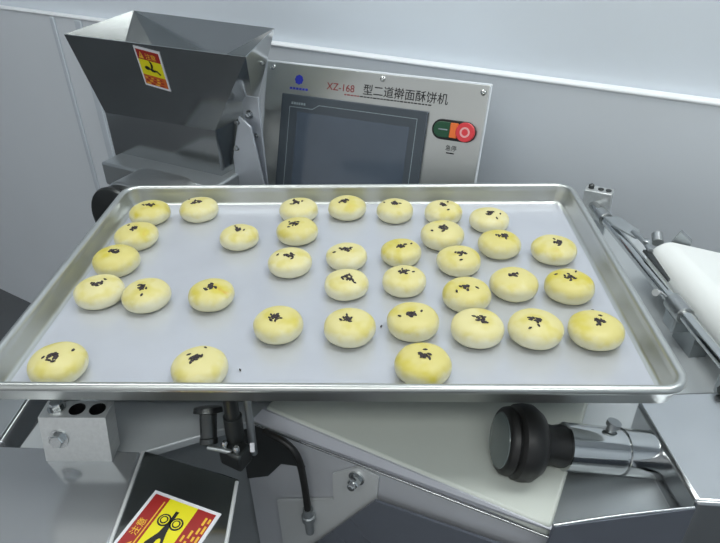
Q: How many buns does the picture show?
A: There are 35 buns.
